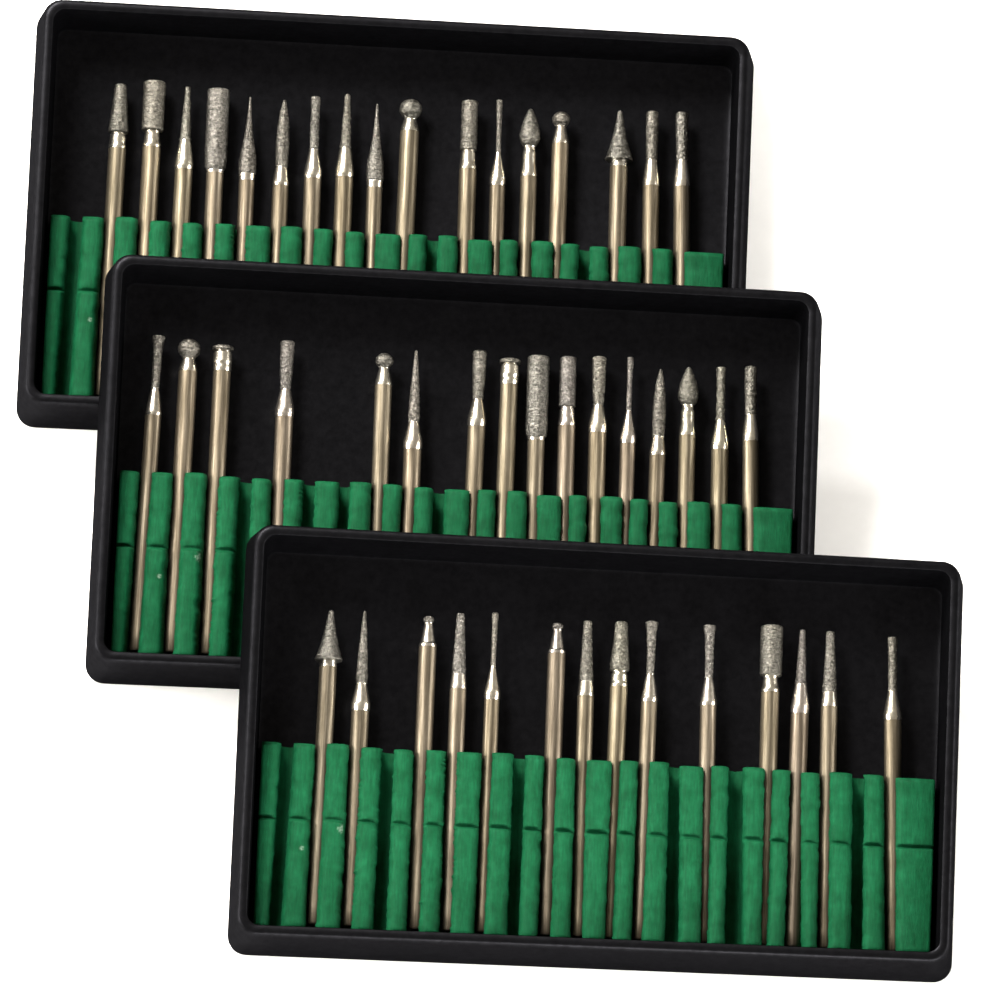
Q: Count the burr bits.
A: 47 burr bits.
